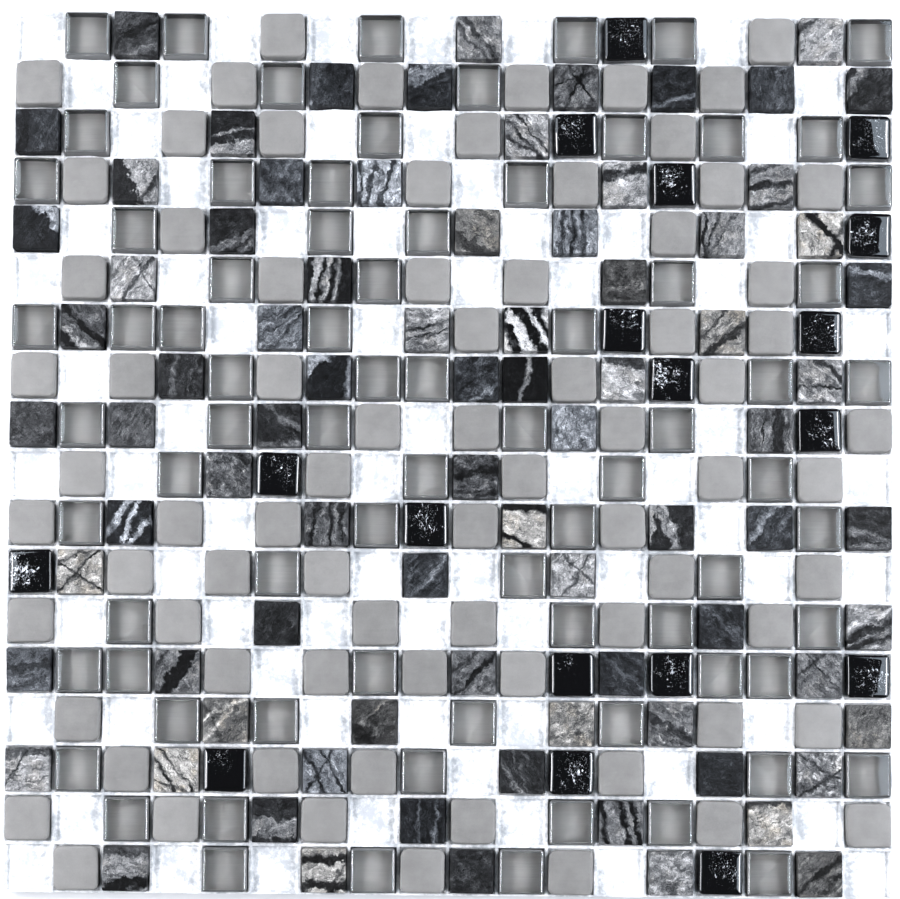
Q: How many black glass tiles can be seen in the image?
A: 18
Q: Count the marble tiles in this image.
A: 82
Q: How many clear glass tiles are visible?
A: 77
